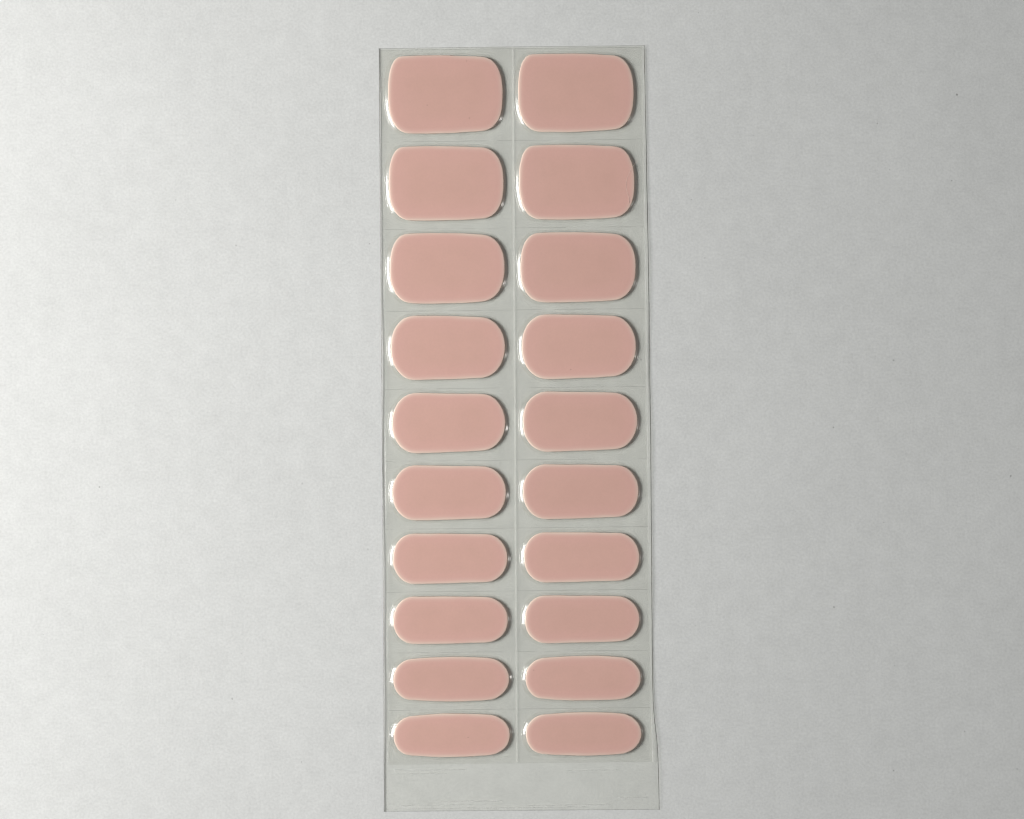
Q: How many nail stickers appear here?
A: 20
